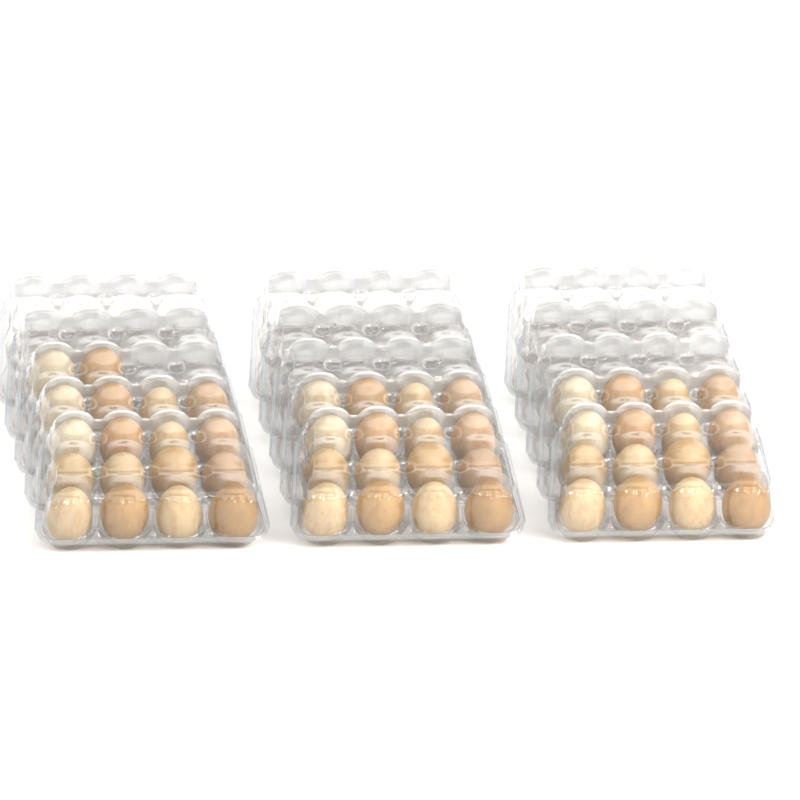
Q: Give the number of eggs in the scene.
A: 50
